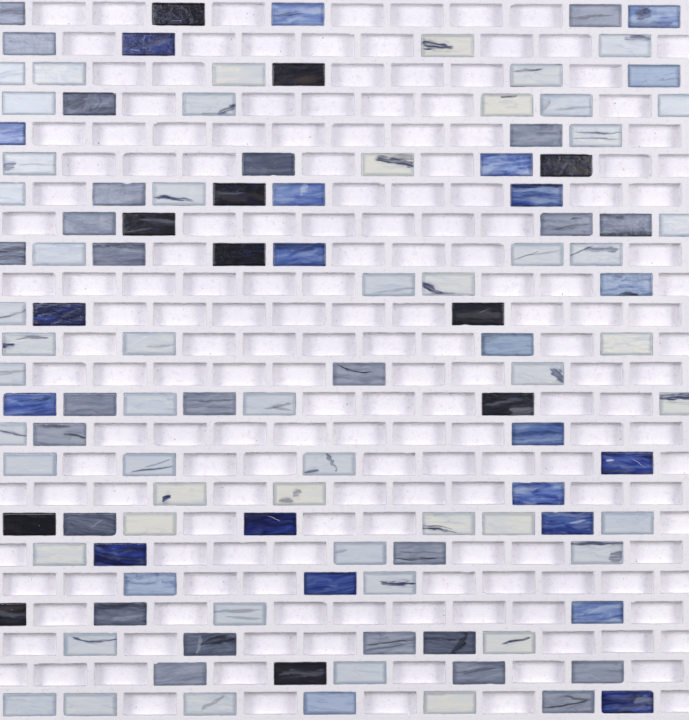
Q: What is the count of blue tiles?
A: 24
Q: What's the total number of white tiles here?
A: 53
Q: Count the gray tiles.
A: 26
